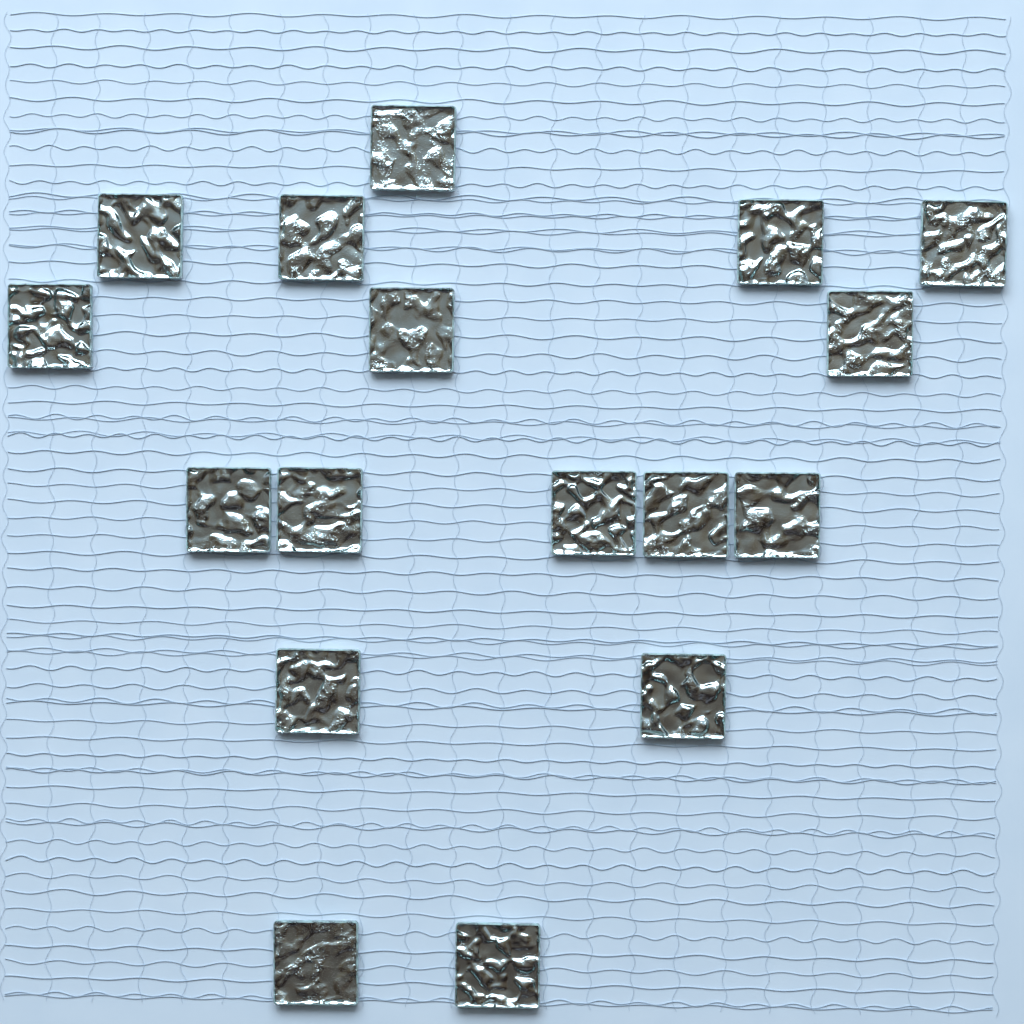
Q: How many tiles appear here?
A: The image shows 17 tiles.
